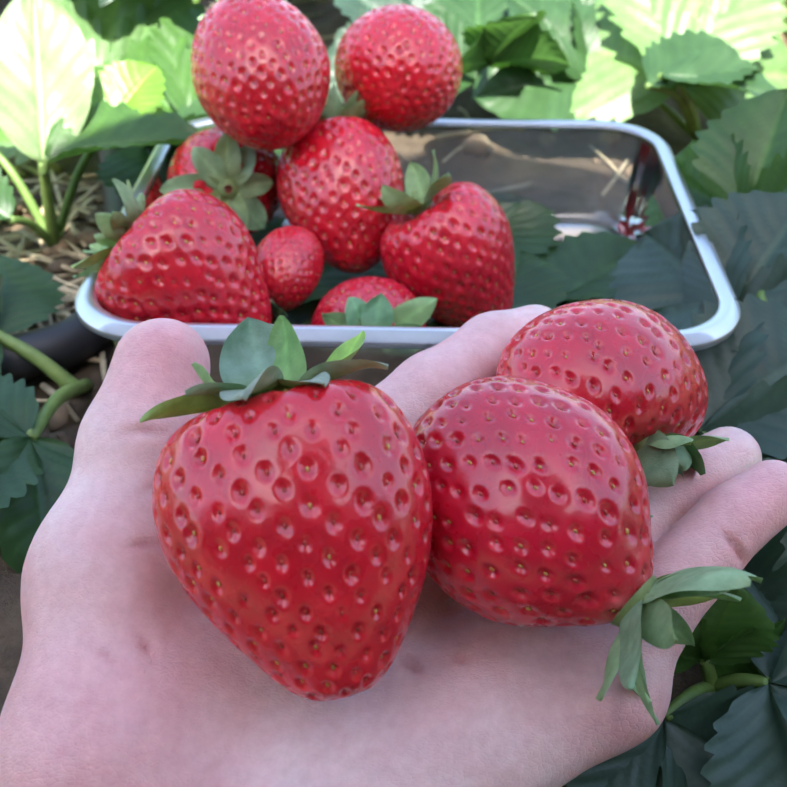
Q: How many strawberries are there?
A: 11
